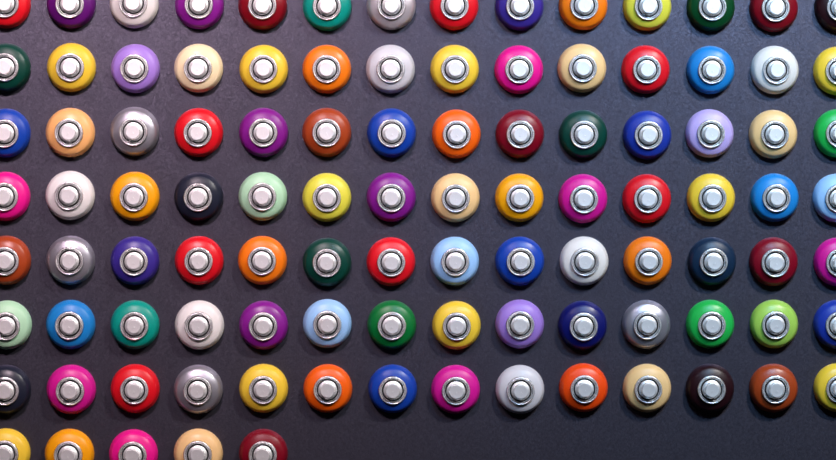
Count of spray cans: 103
